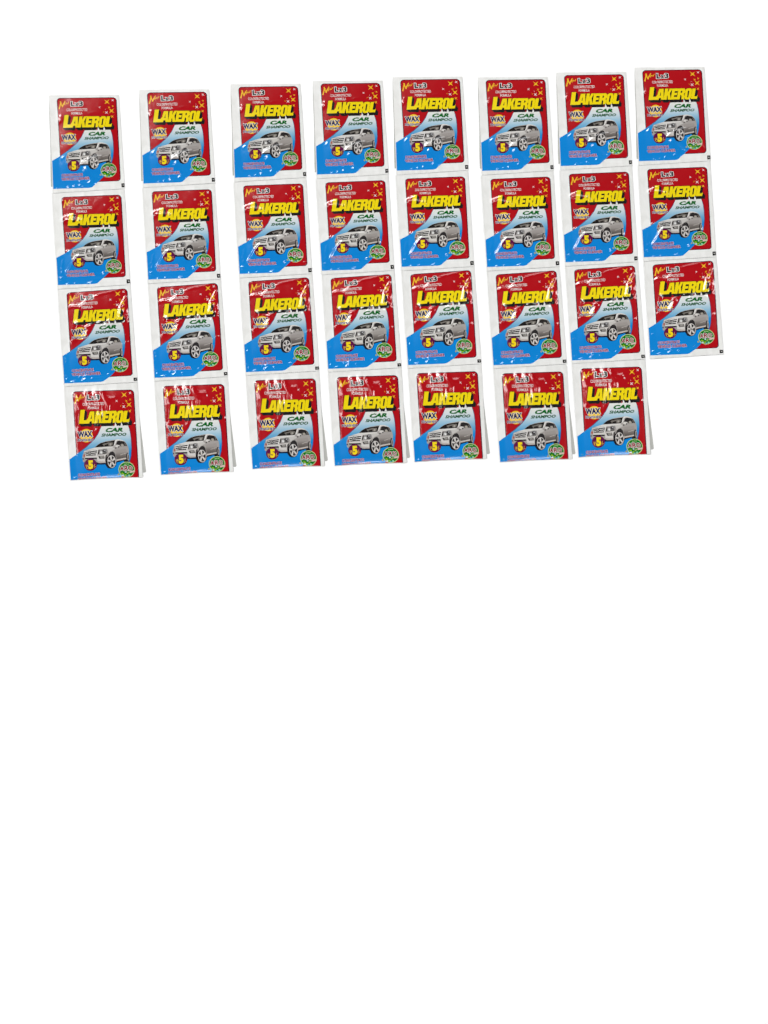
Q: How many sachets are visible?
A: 31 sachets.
